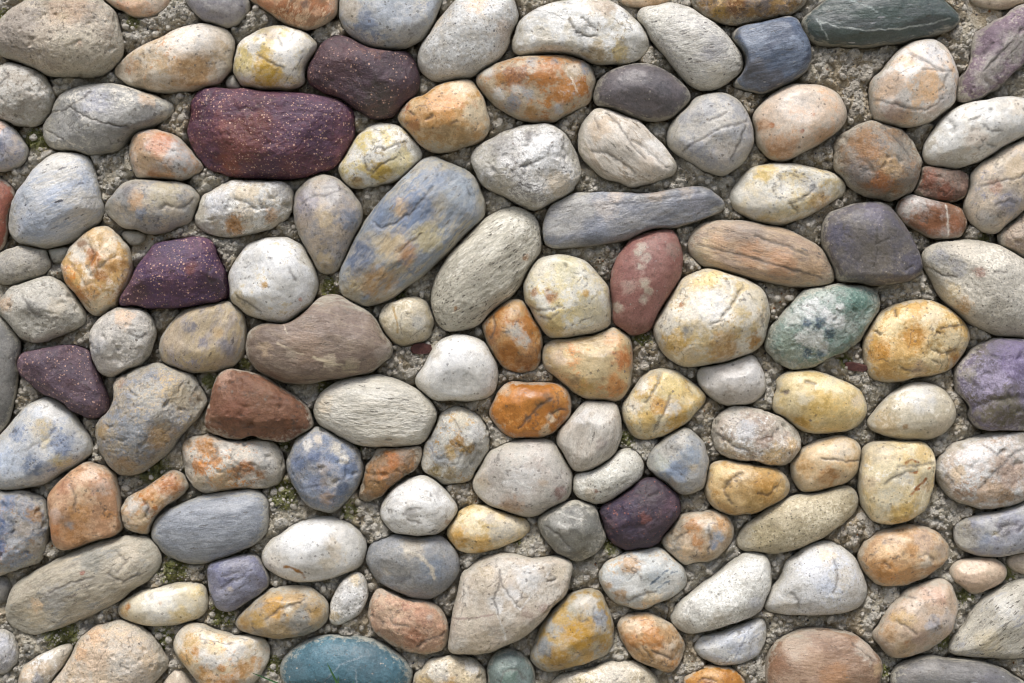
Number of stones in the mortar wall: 138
